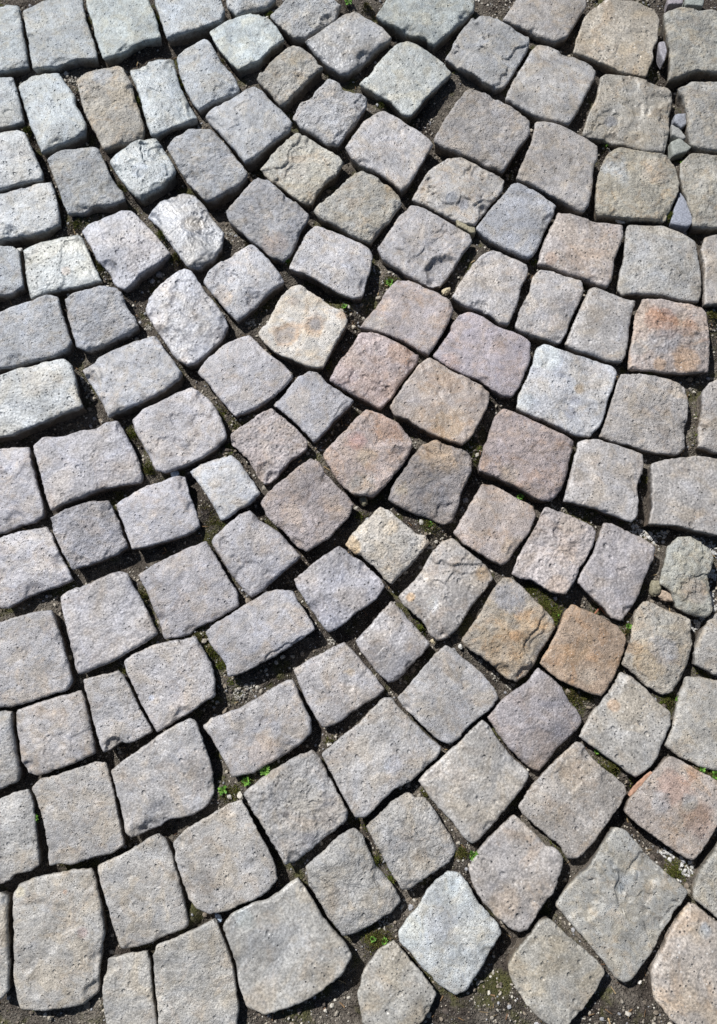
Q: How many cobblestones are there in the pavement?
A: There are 134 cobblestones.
